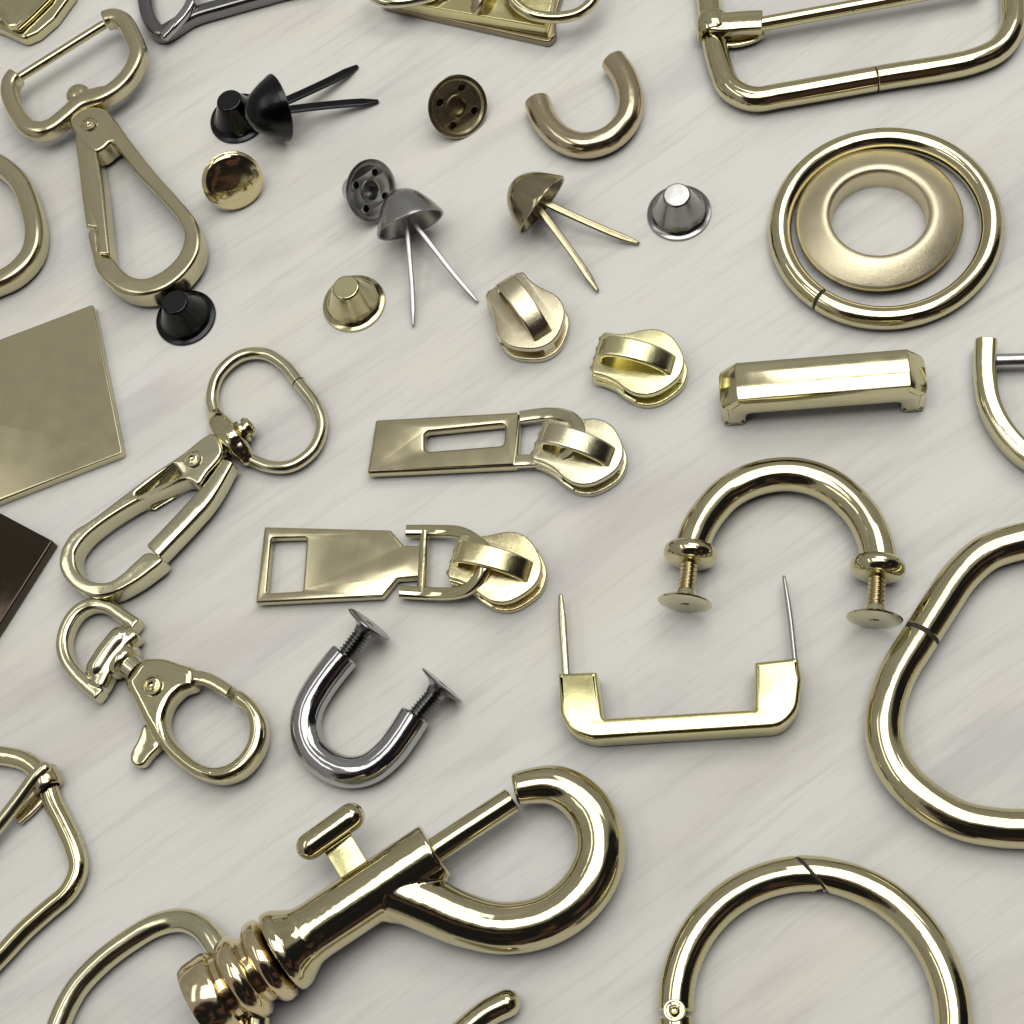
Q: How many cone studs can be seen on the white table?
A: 7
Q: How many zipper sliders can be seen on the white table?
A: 4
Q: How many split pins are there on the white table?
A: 3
